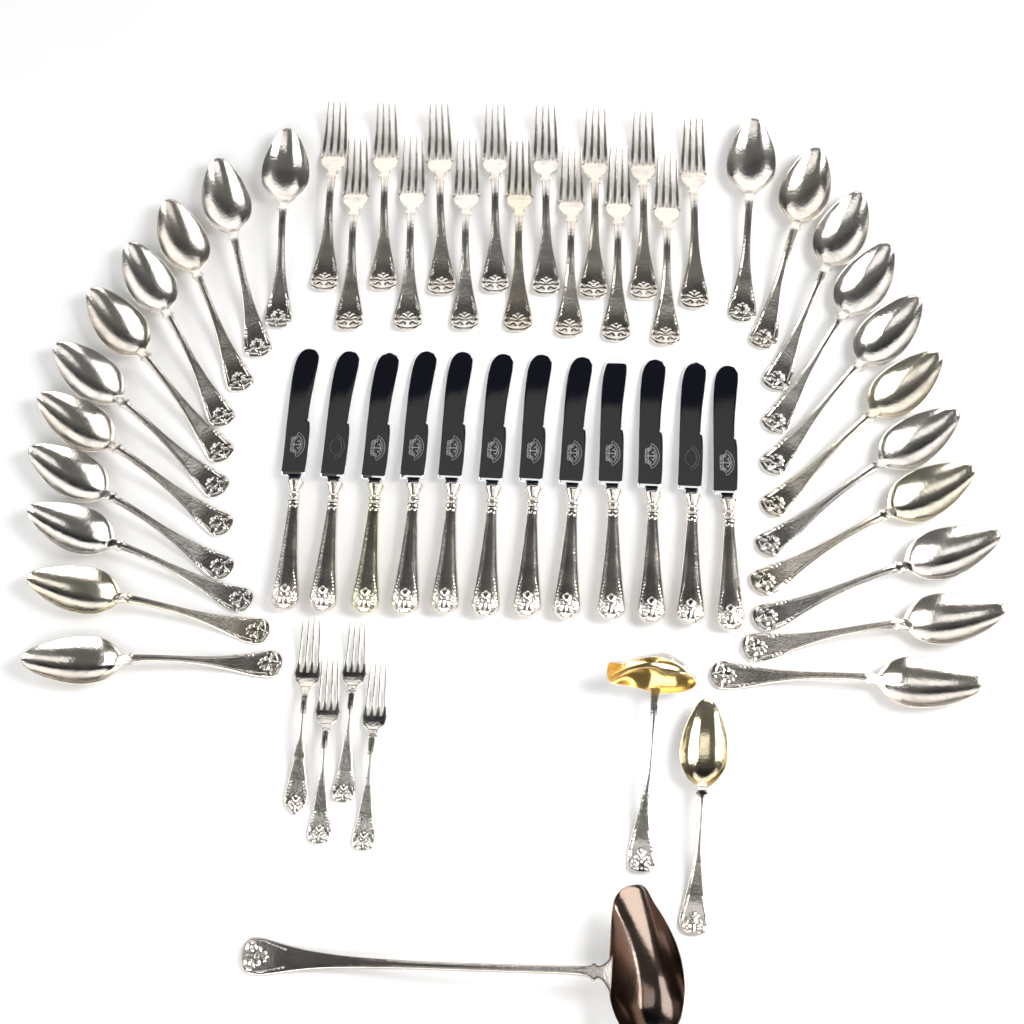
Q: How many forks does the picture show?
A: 19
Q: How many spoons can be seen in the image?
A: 23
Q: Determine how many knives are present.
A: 12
